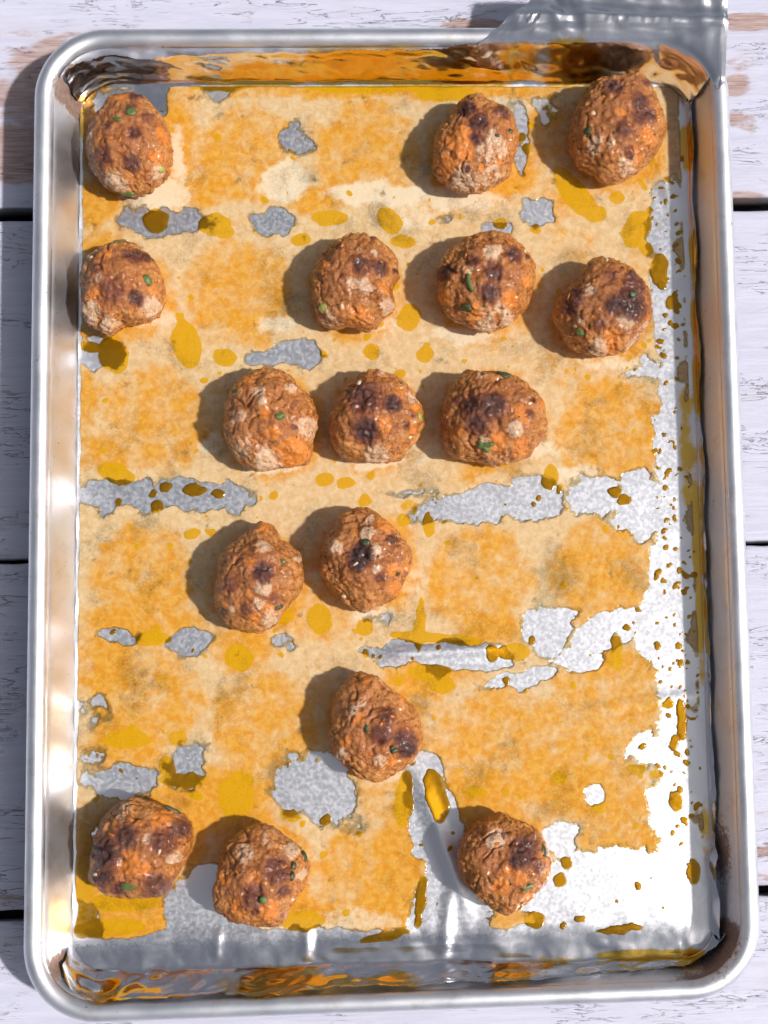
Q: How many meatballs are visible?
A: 16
